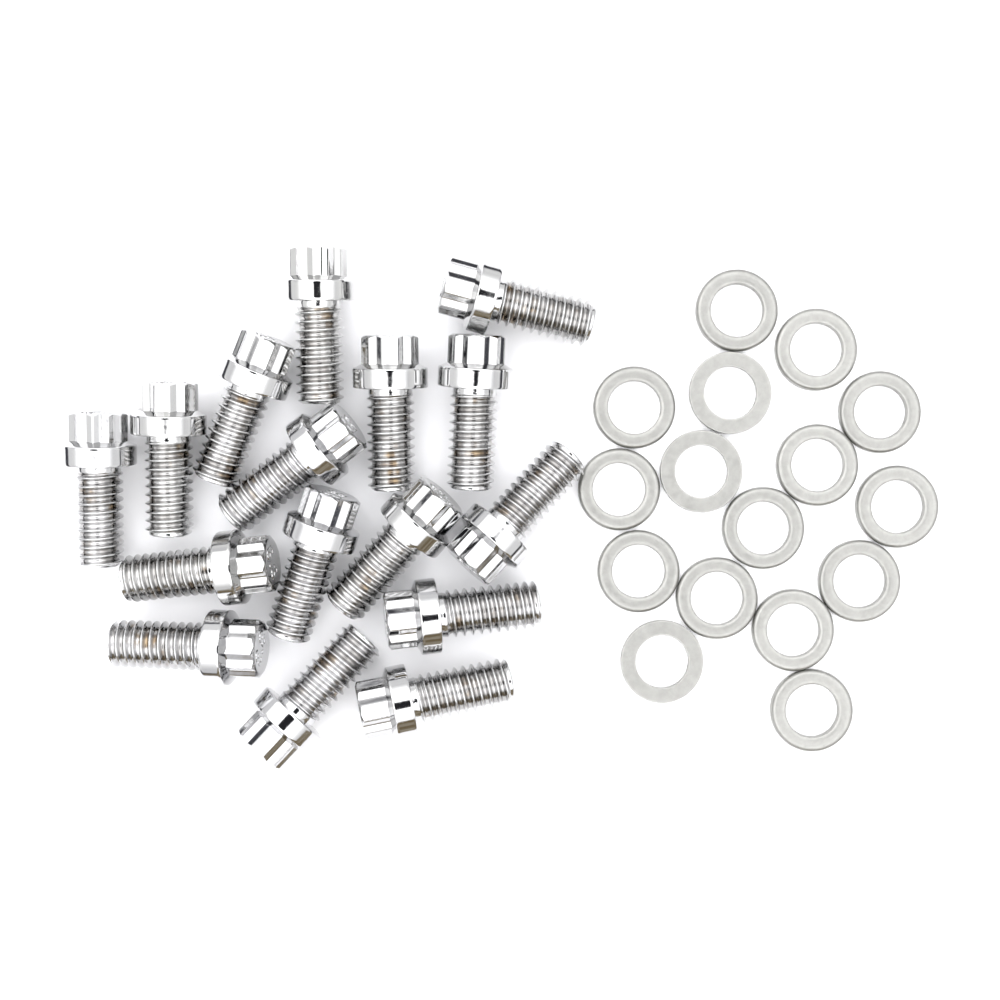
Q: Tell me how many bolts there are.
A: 16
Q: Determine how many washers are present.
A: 16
